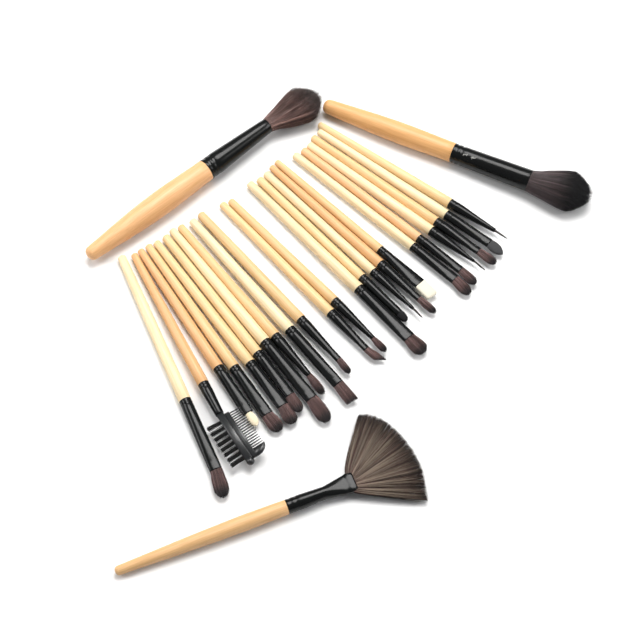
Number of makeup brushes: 26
